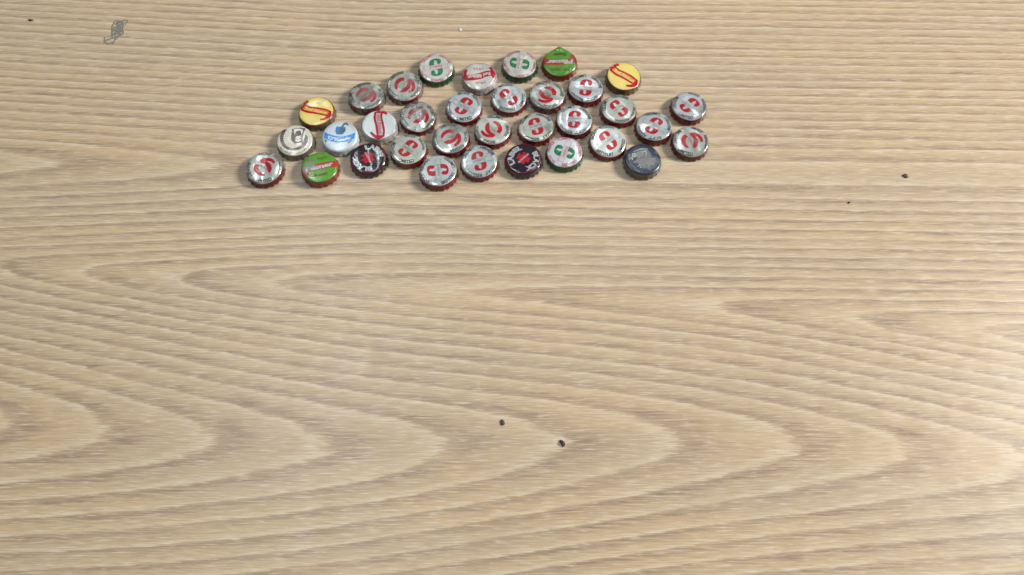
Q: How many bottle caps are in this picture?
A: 34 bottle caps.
